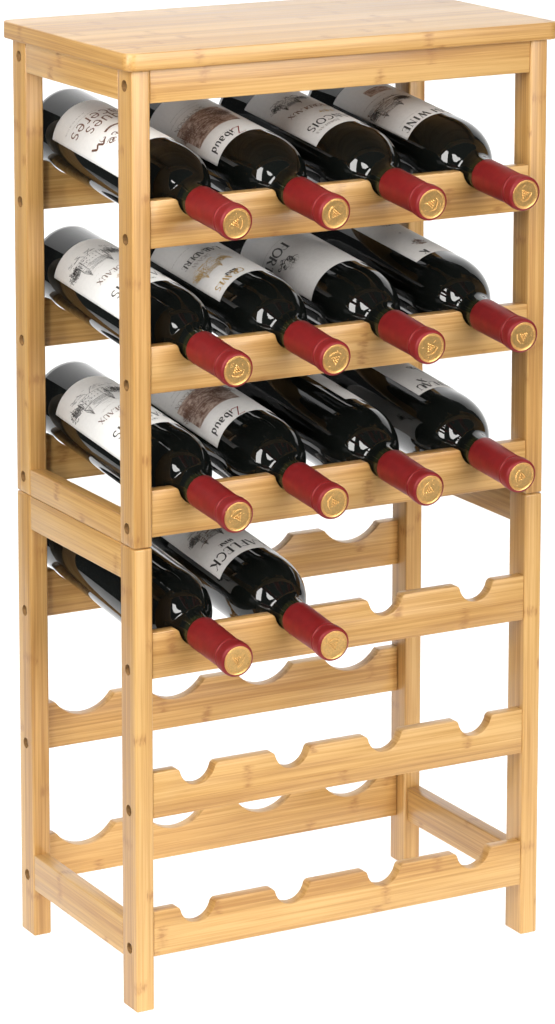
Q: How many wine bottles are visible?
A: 14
